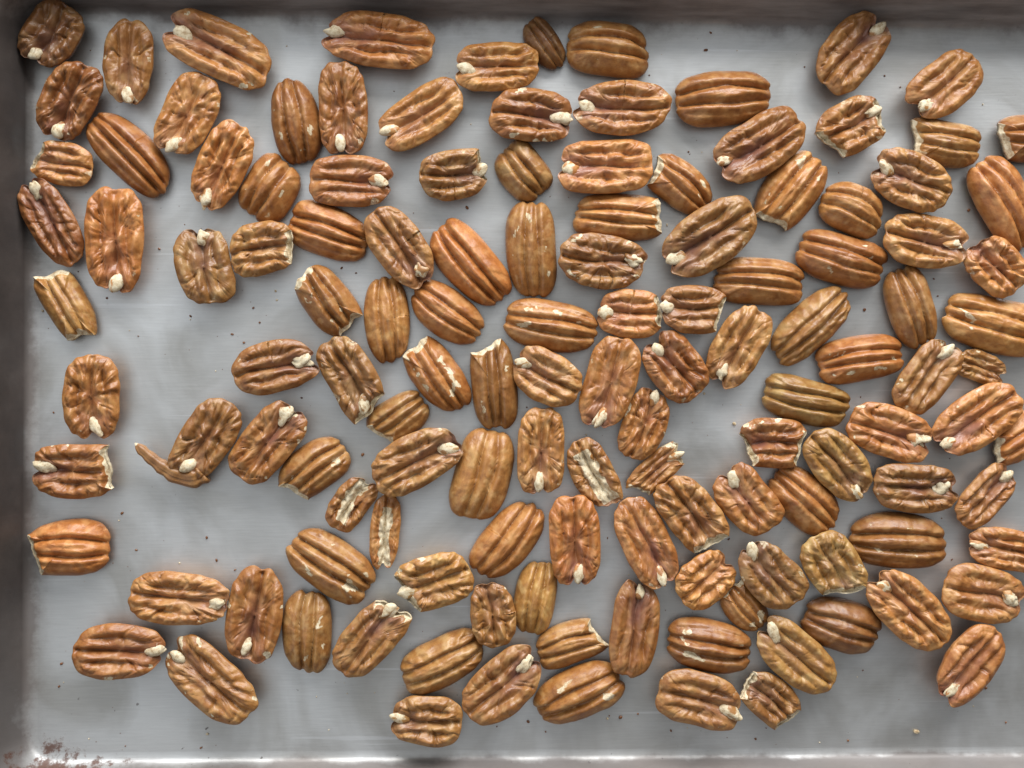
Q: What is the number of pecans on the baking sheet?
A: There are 129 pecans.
